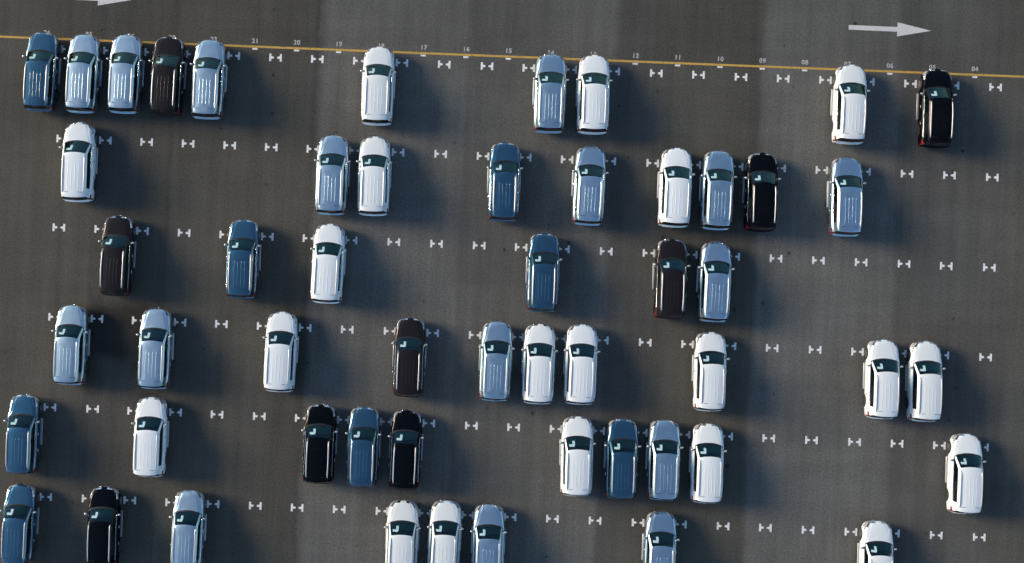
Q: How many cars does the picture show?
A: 53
